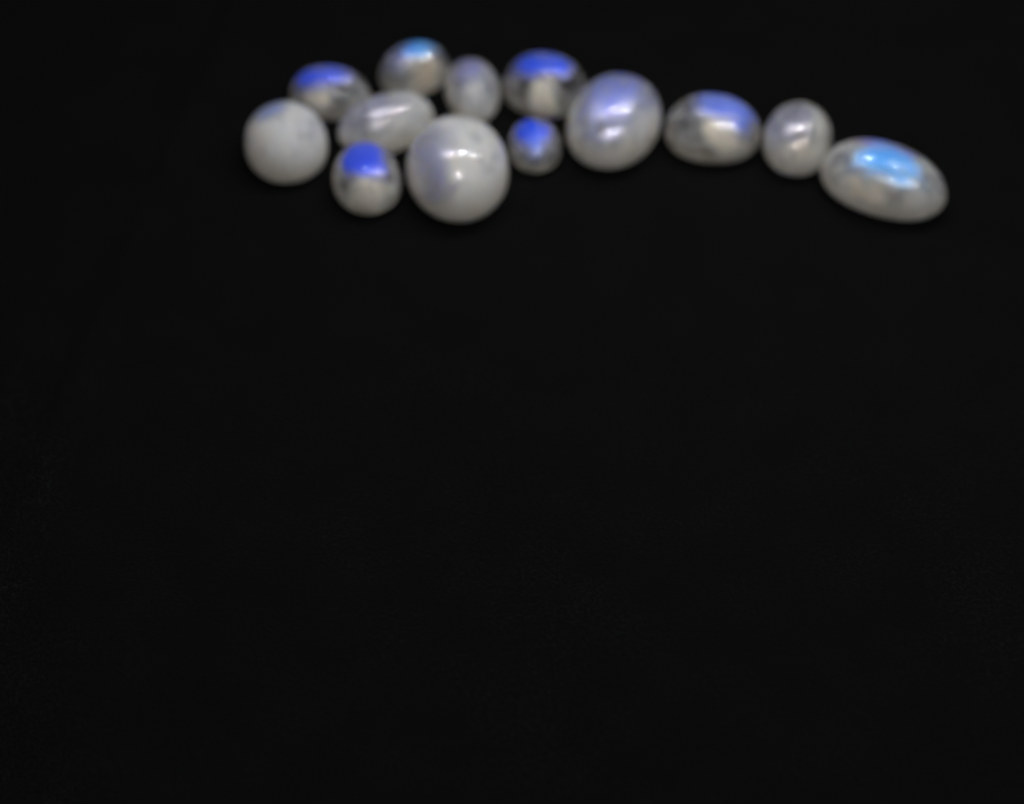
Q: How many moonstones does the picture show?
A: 13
